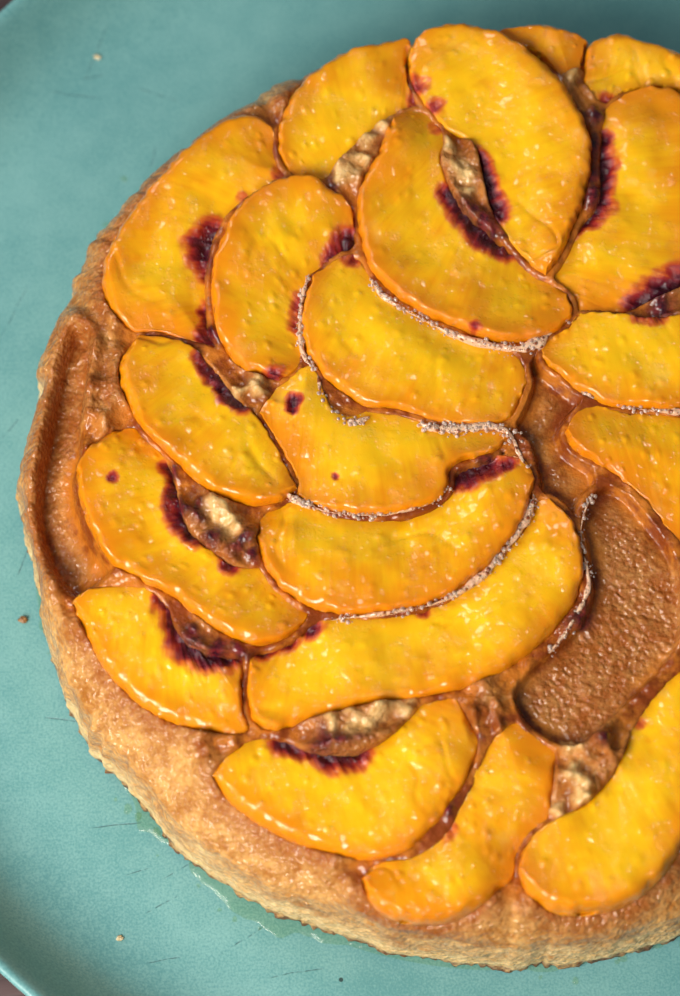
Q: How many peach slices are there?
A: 20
